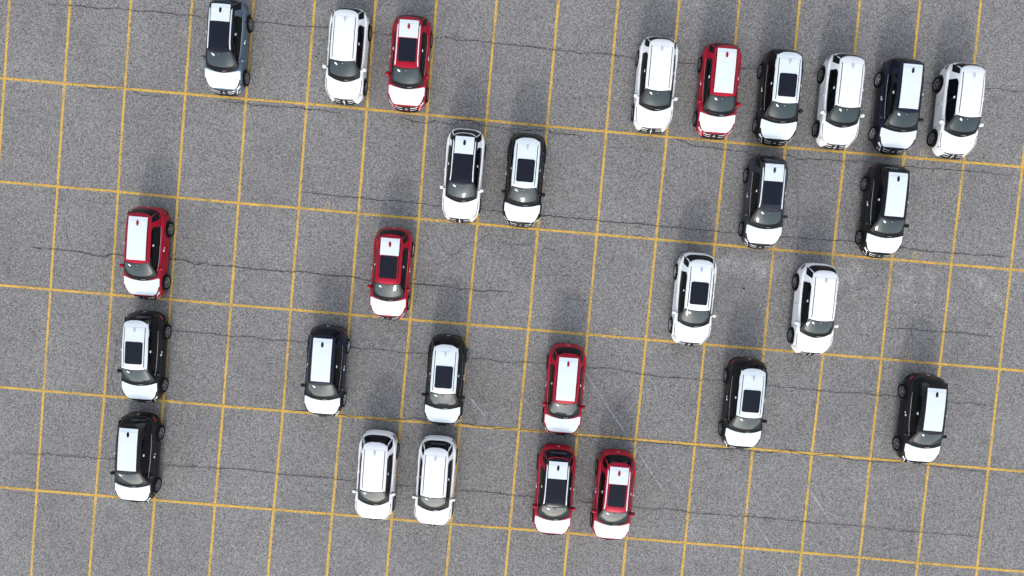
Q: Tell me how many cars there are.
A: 28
